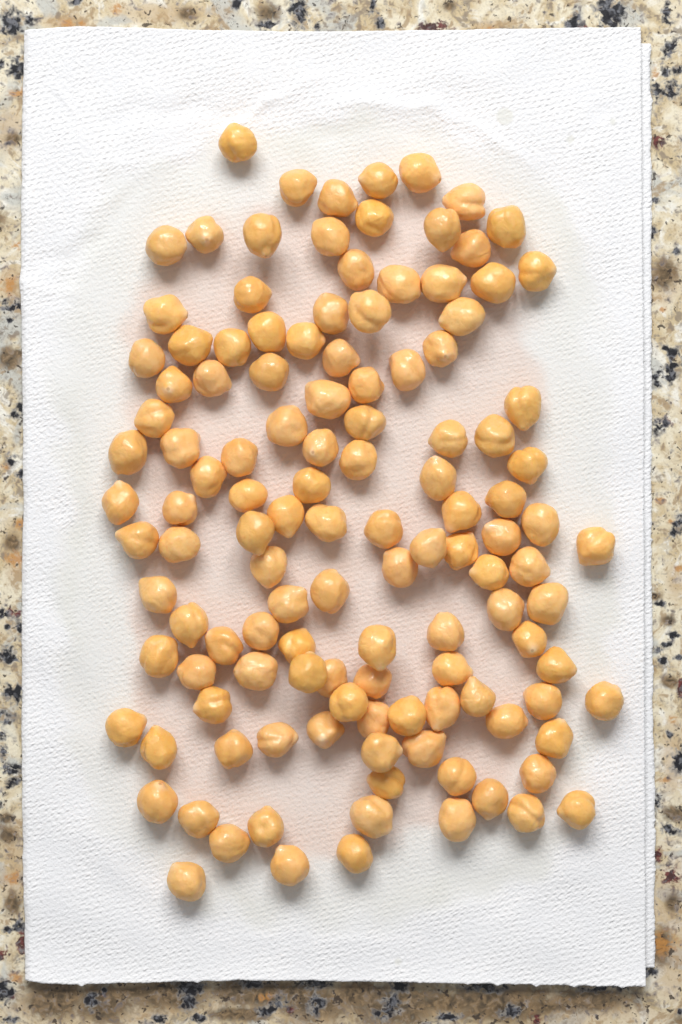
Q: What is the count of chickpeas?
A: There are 124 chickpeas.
